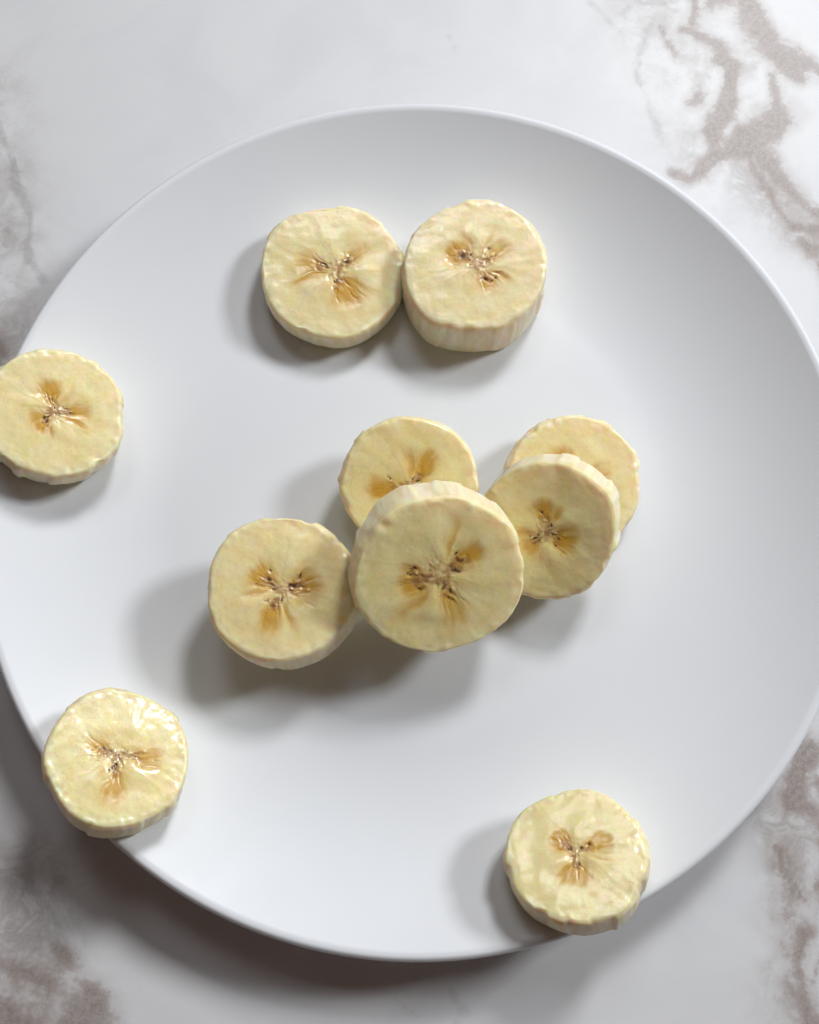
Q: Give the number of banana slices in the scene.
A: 10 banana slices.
